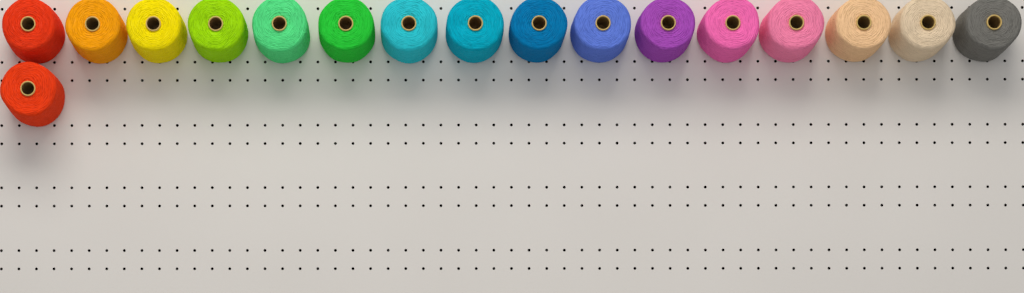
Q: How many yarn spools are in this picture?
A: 17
